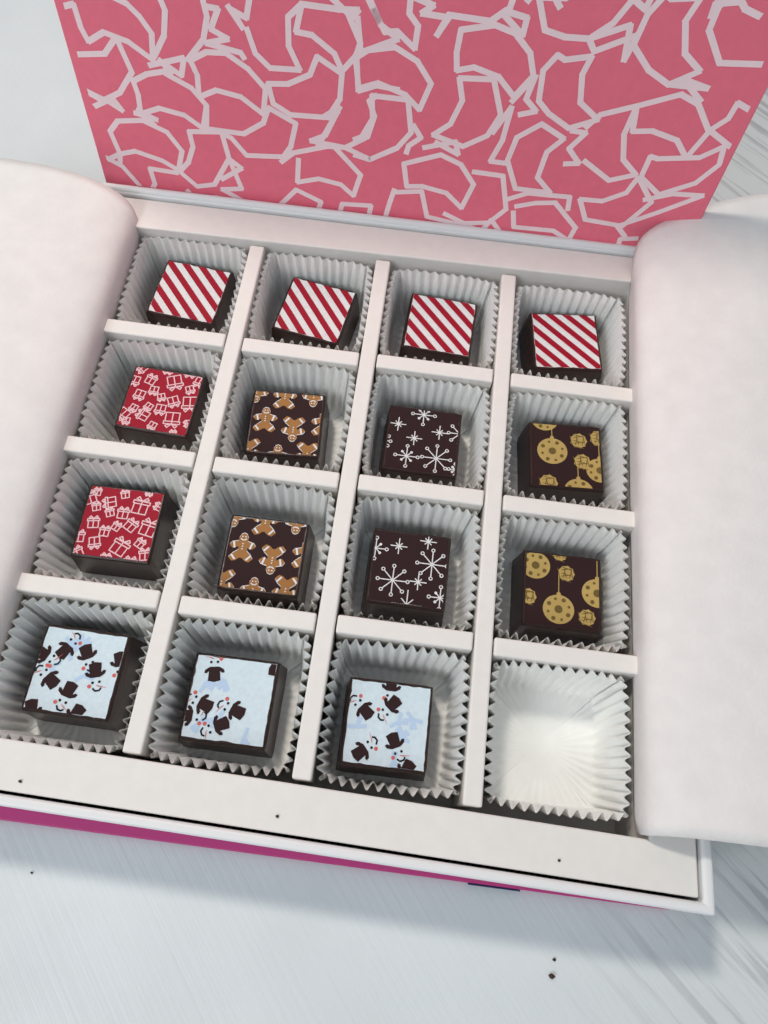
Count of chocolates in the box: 15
